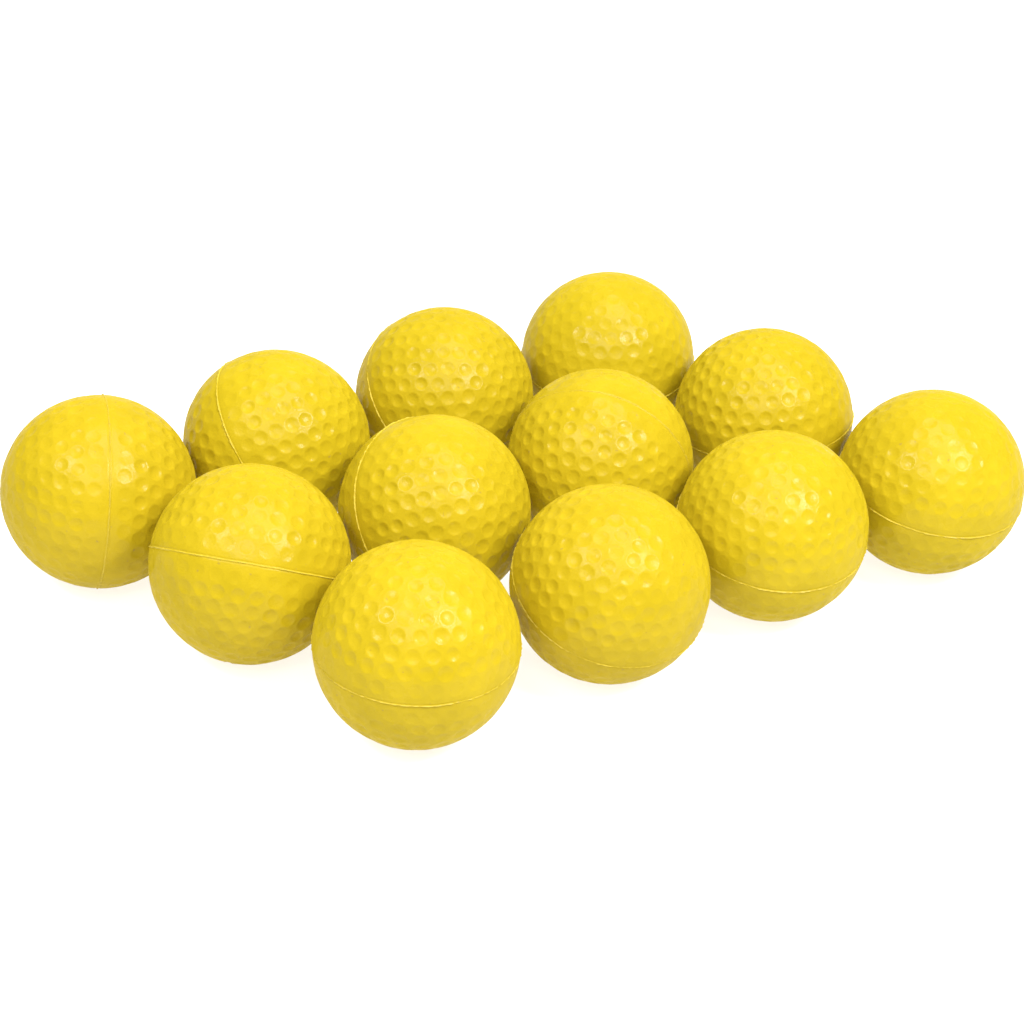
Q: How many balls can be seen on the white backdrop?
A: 12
